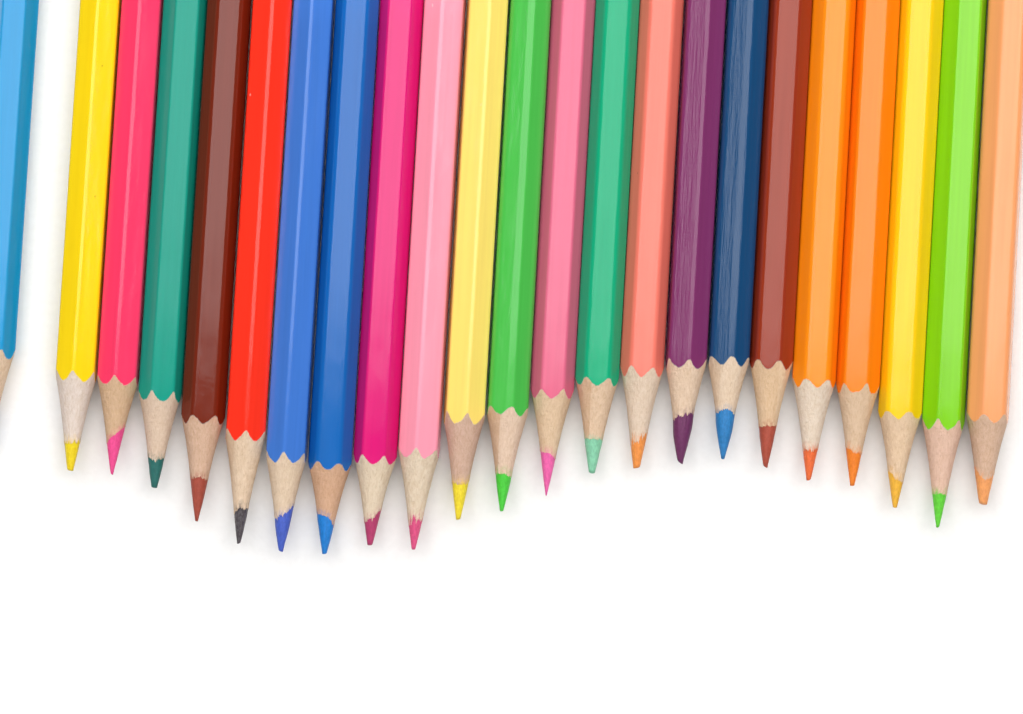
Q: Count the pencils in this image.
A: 23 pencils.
